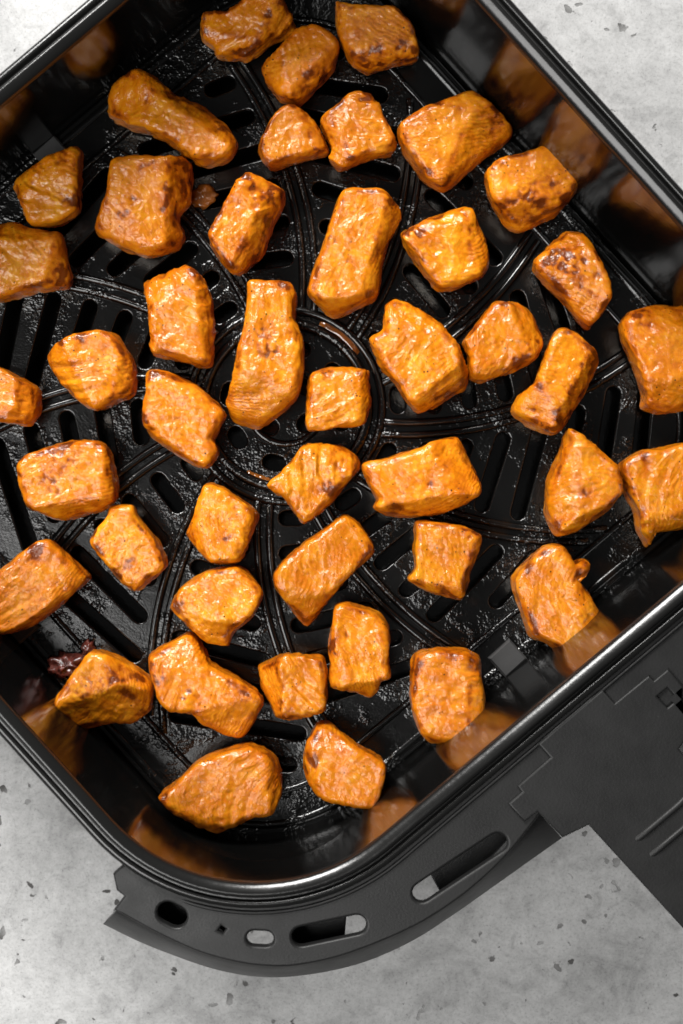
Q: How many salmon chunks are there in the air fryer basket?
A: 44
